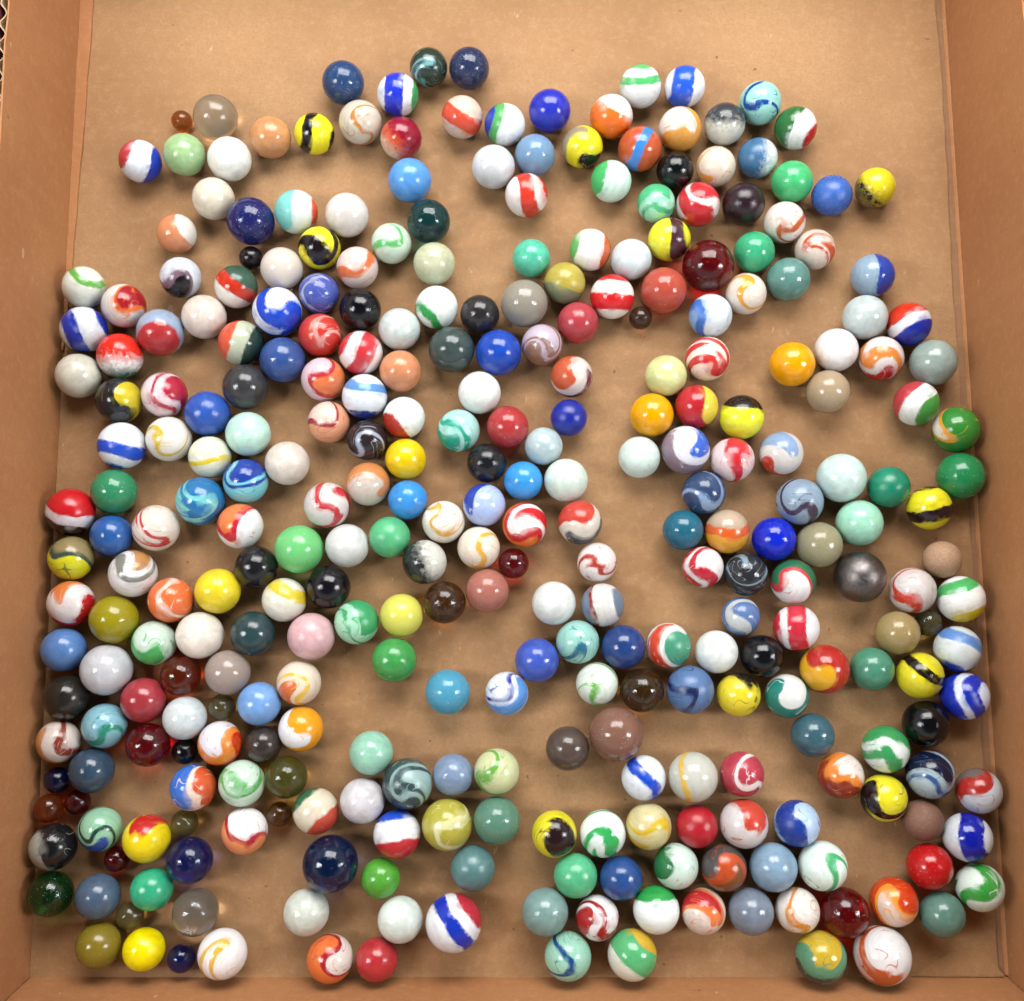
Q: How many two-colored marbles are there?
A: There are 107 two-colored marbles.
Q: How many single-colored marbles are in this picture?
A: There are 150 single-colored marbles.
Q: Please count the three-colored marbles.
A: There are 57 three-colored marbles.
